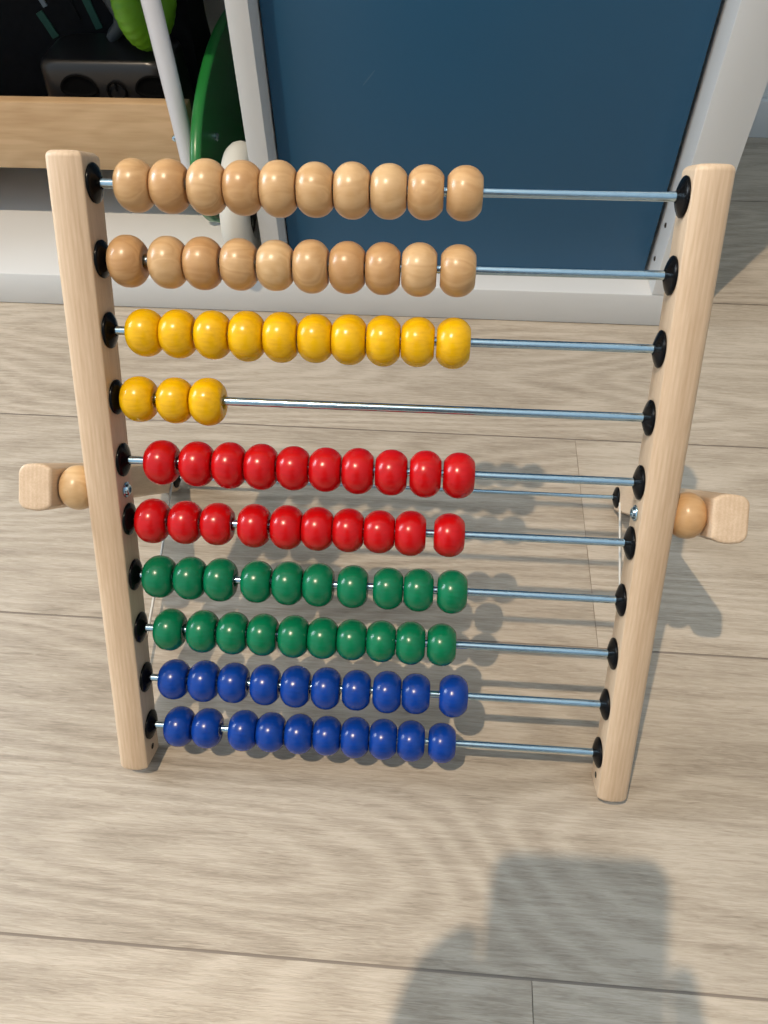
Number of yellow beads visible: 13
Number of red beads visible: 20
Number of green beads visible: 20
